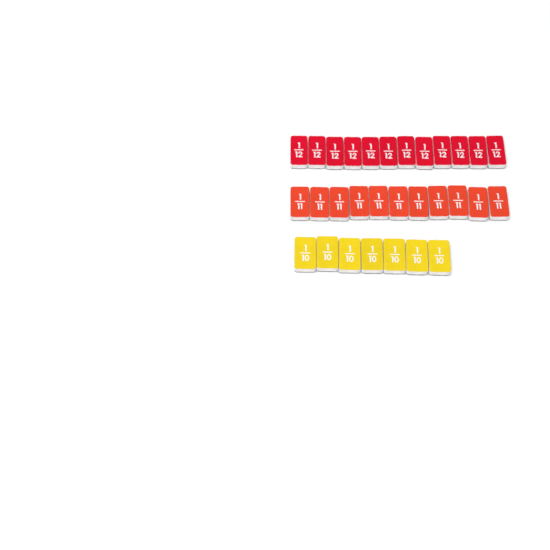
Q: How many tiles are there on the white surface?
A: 30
